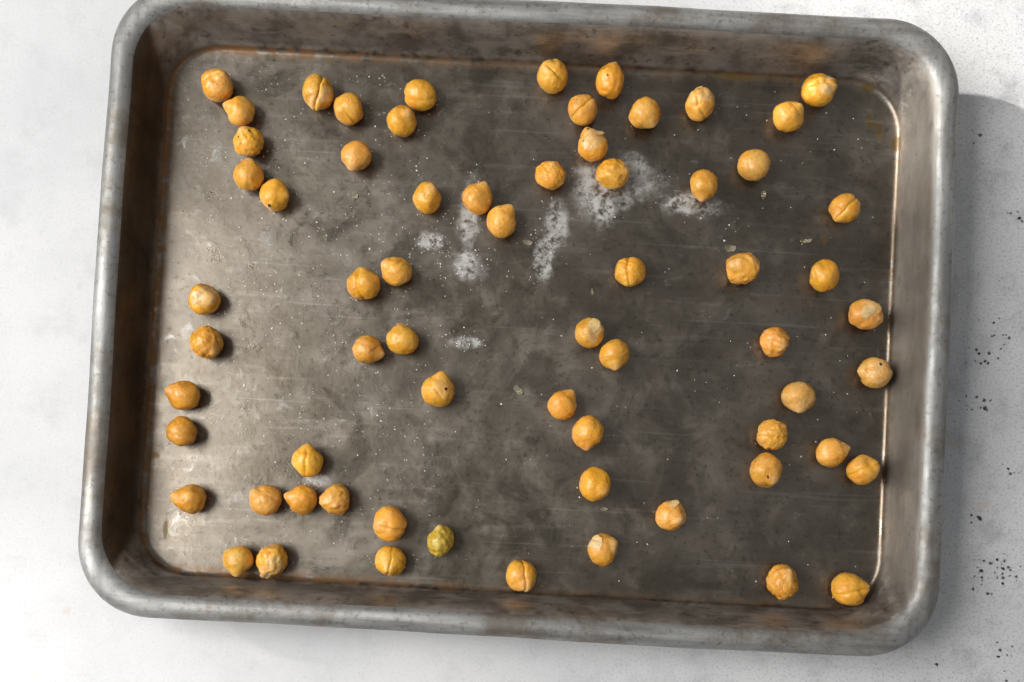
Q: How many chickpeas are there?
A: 66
